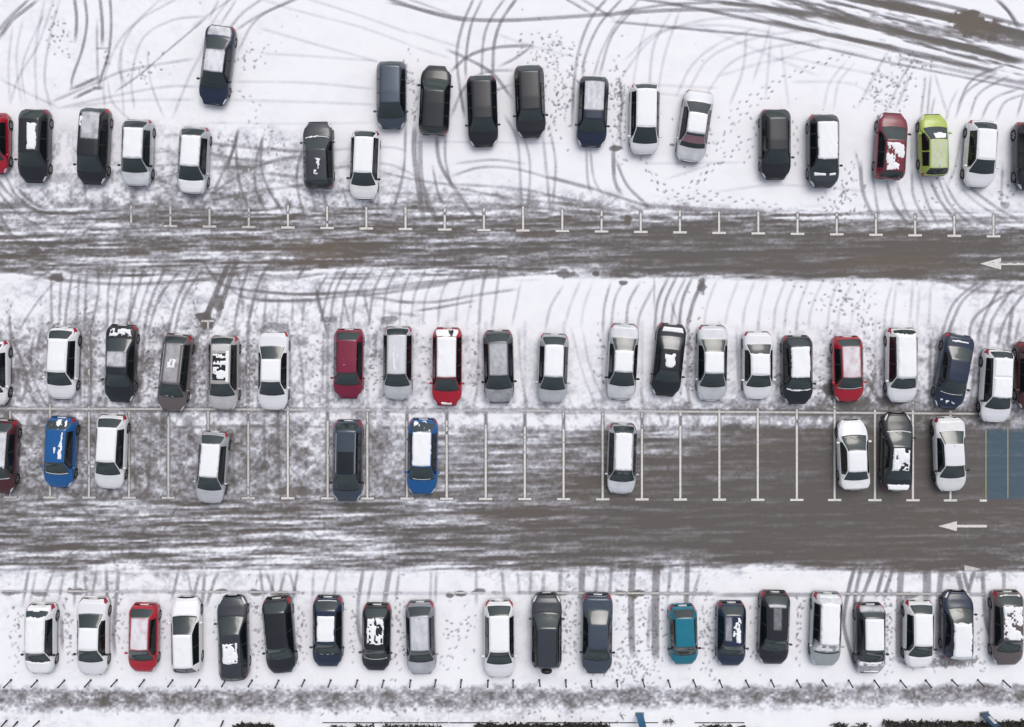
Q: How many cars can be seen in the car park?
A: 72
